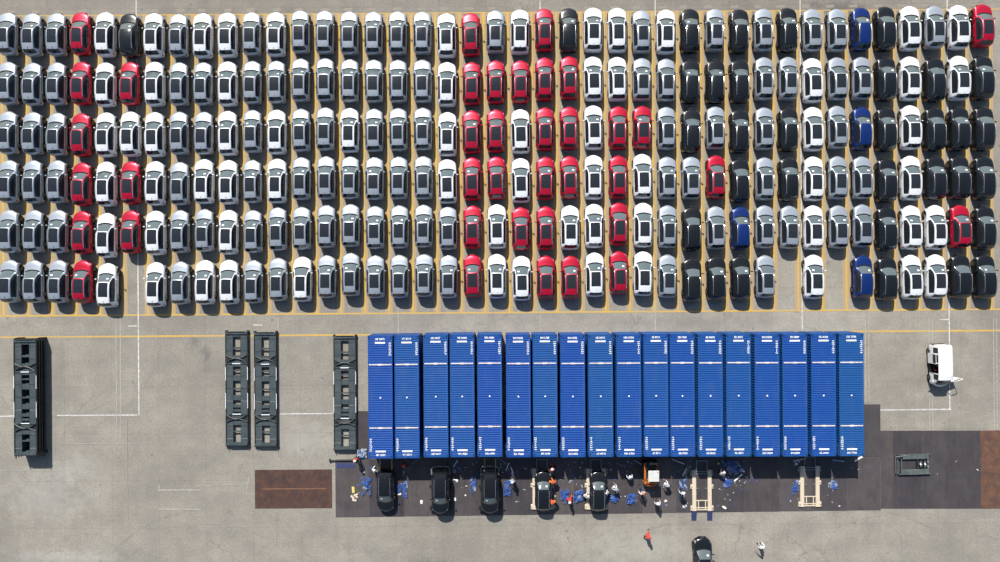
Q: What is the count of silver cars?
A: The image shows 102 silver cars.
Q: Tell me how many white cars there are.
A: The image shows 65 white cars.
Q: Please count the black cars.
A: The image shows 40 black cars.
